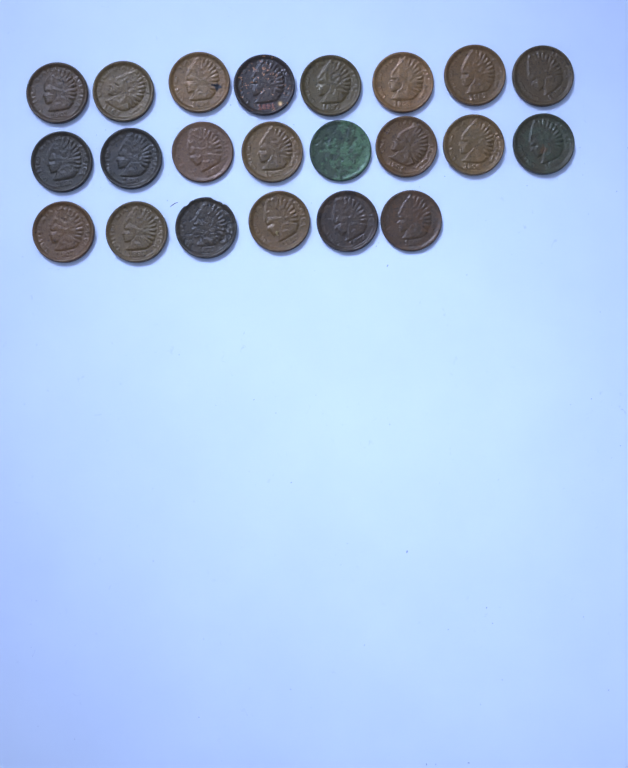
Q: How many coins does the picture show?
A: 22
